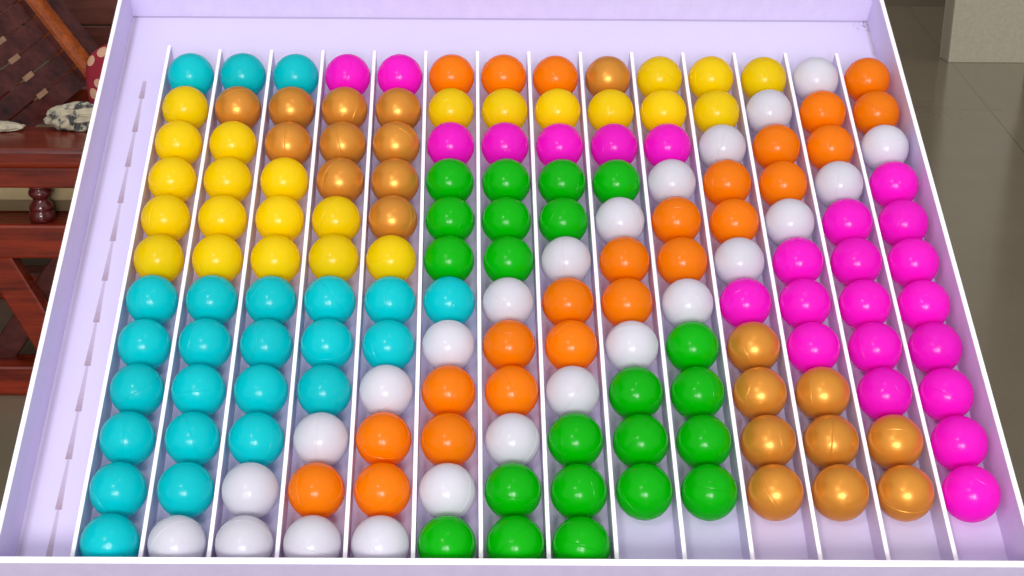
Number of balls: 162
